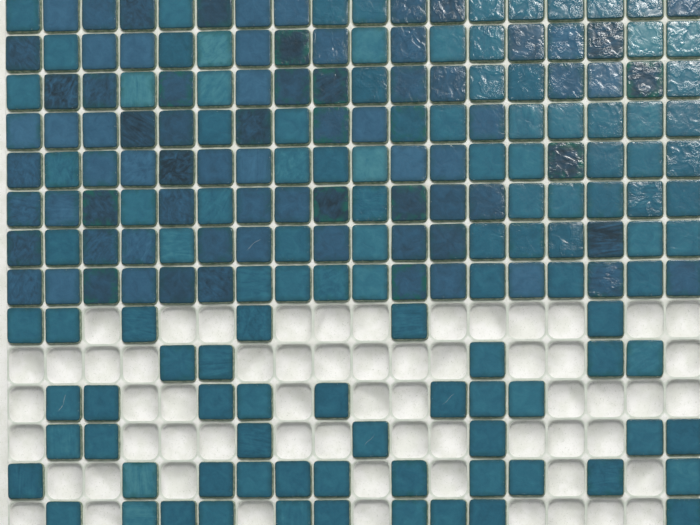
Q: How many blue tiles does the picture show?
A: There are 78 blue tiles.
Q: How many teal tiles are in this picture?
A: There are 113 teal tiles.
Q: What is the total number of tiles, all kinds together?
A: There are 191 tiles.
